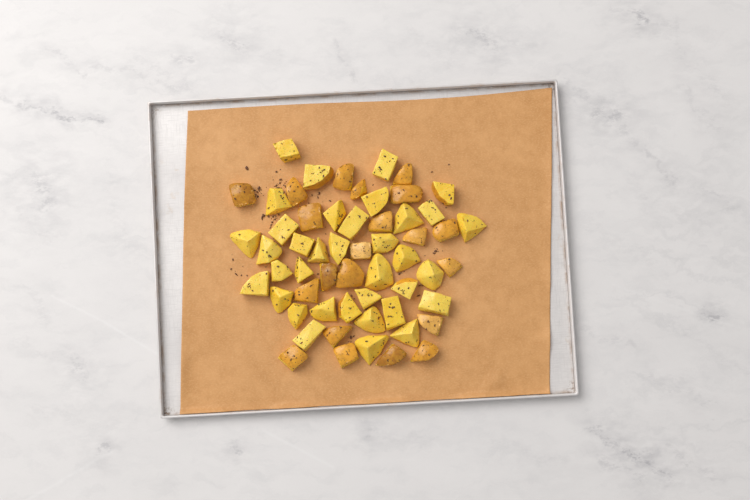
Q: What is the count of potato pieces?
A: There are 57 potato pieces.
